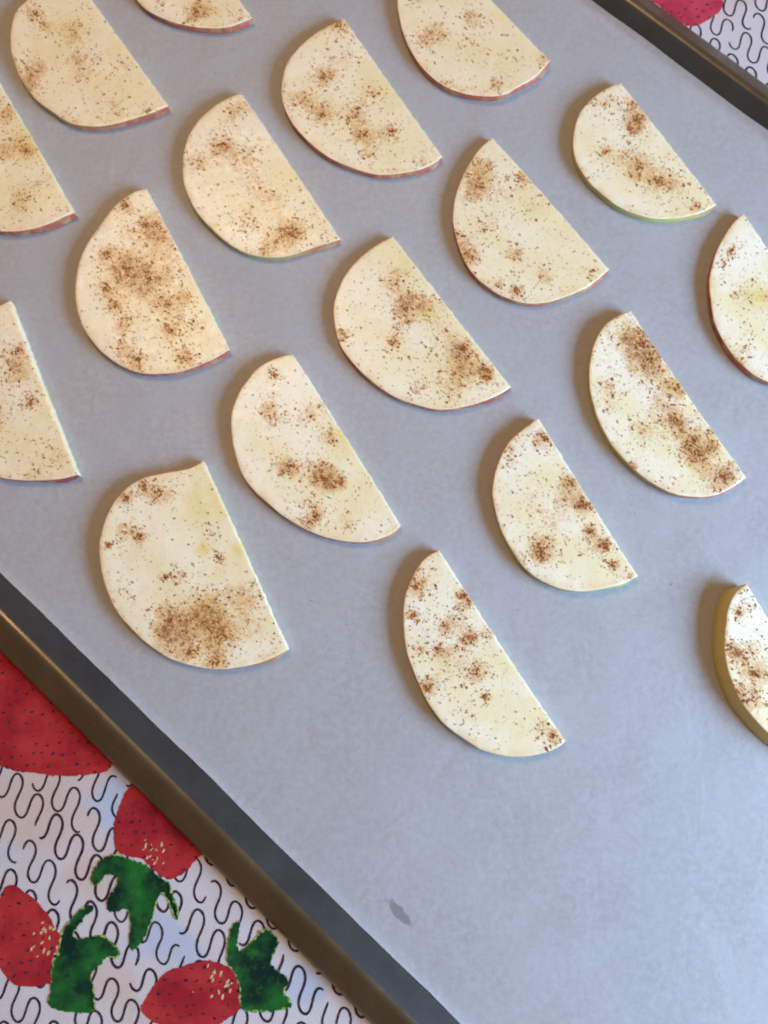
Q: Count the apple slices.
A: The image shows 18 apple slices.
